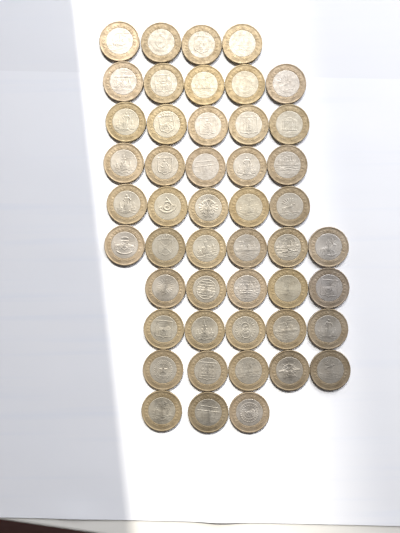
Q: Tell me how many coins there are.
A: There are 48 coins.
